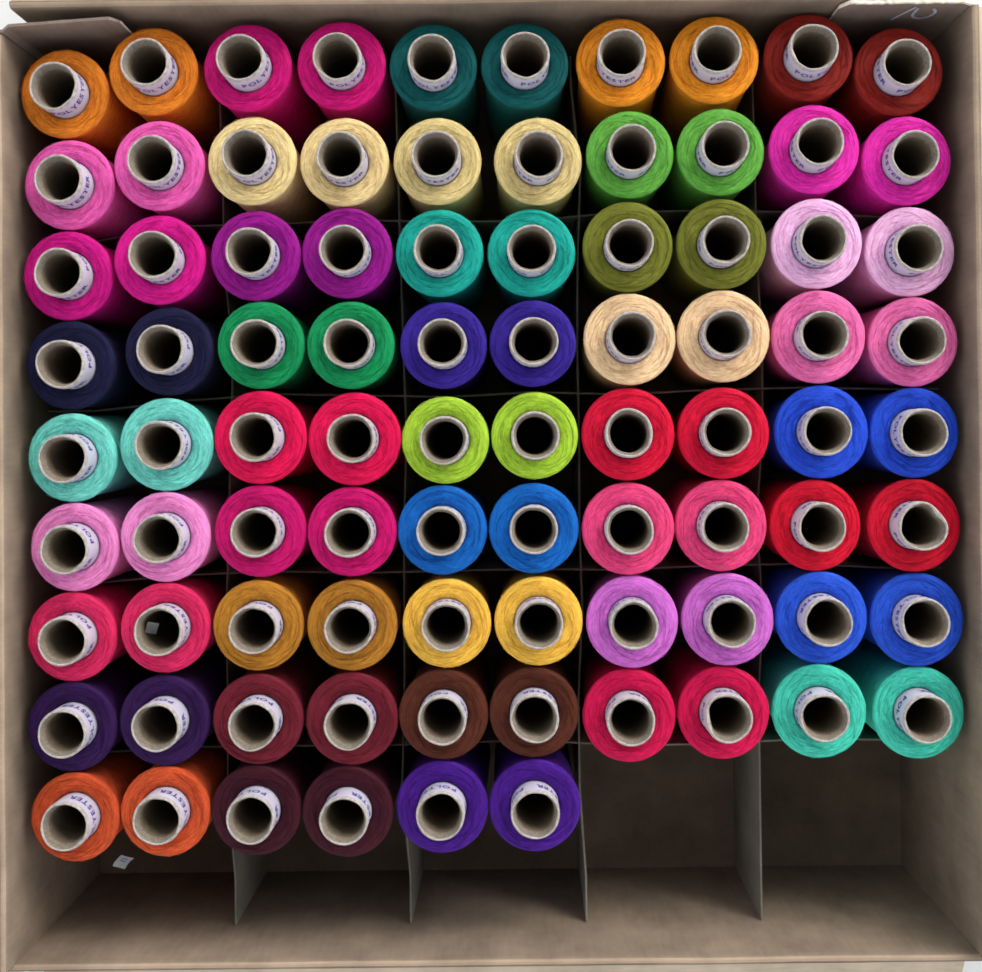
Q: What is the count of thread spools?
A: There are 86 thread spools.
